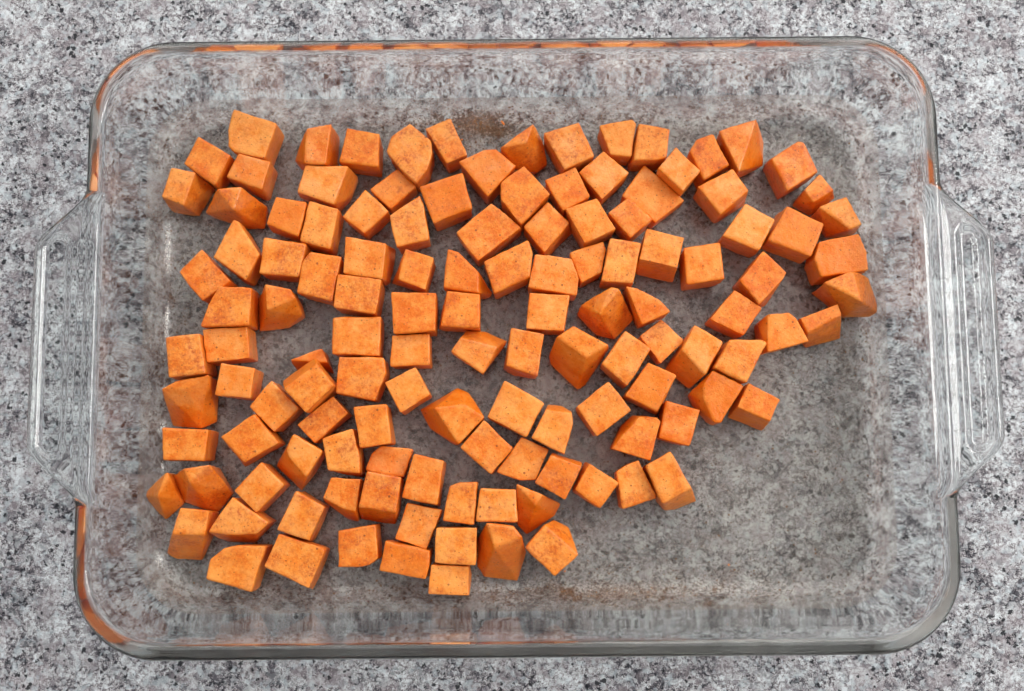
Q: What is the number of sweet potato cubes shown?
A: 126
